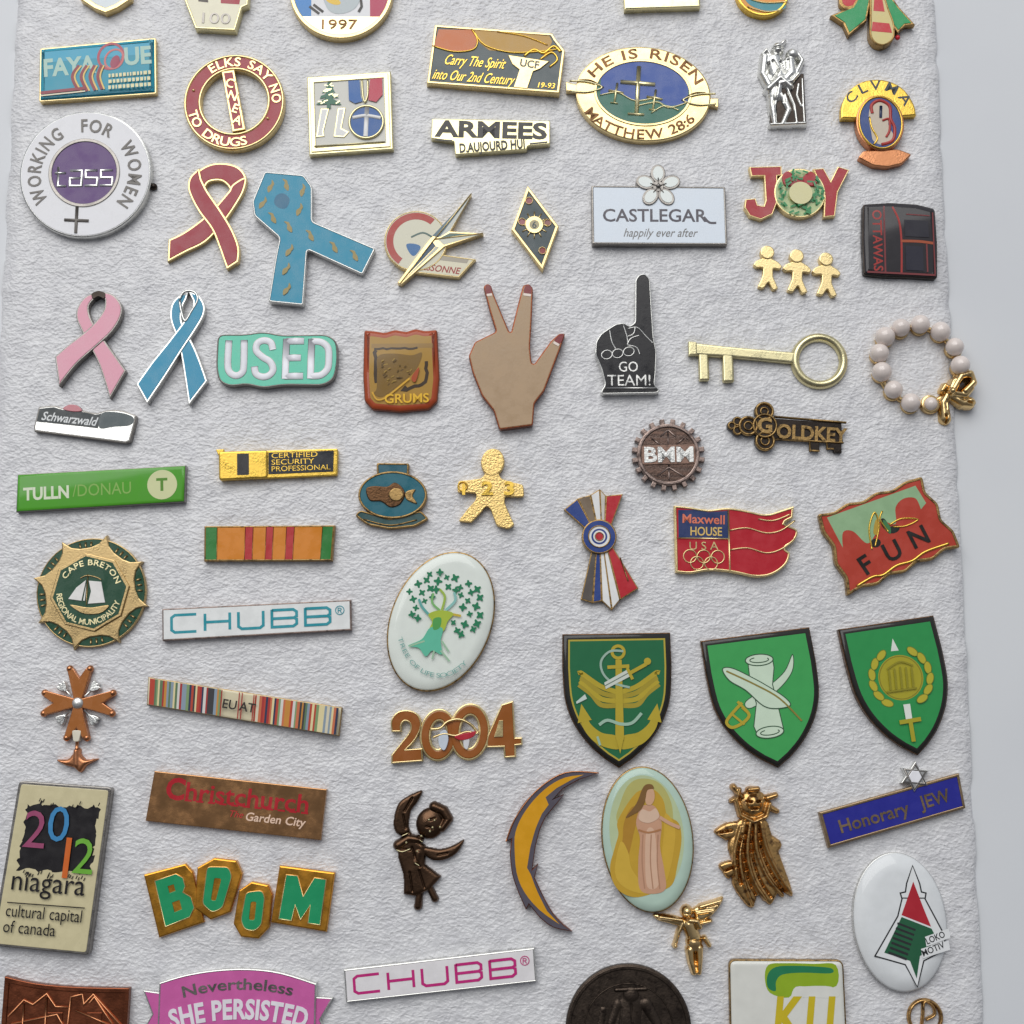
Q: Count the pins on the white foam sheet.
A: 67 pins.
